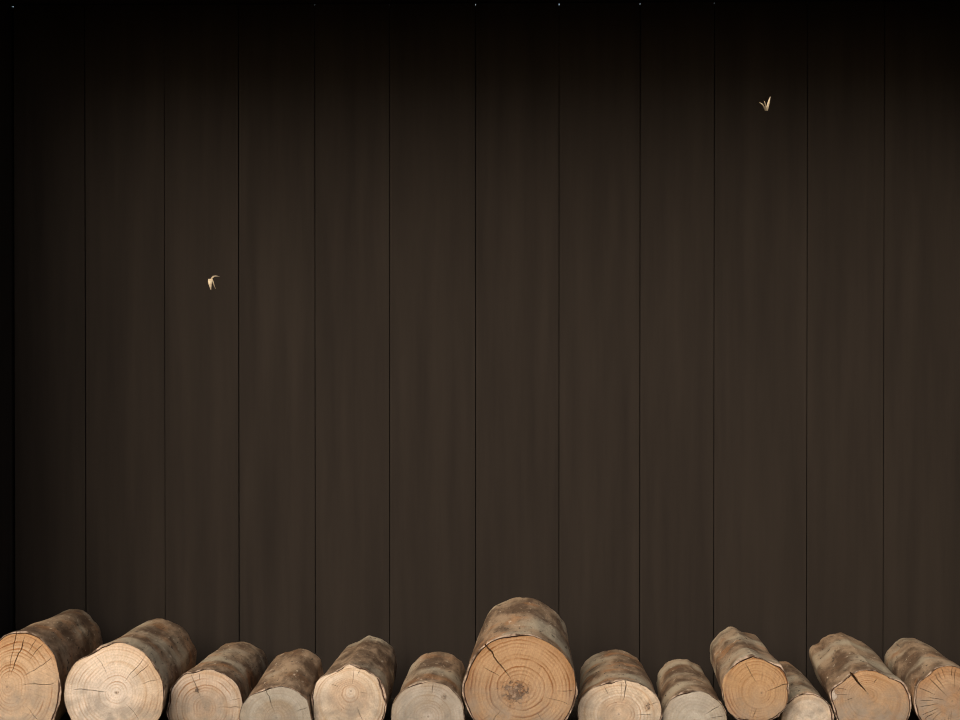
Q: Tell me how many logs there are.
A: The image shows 13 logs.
